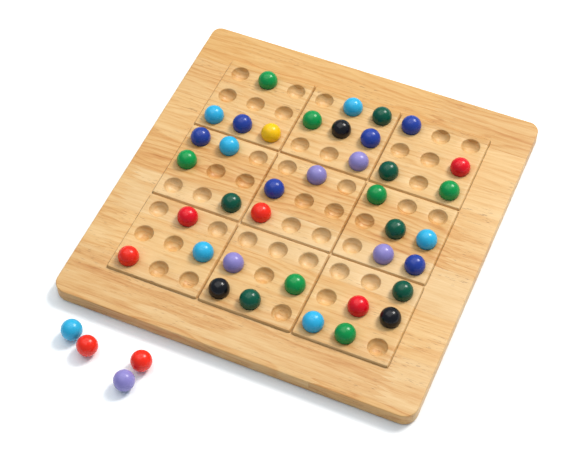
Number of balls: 42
